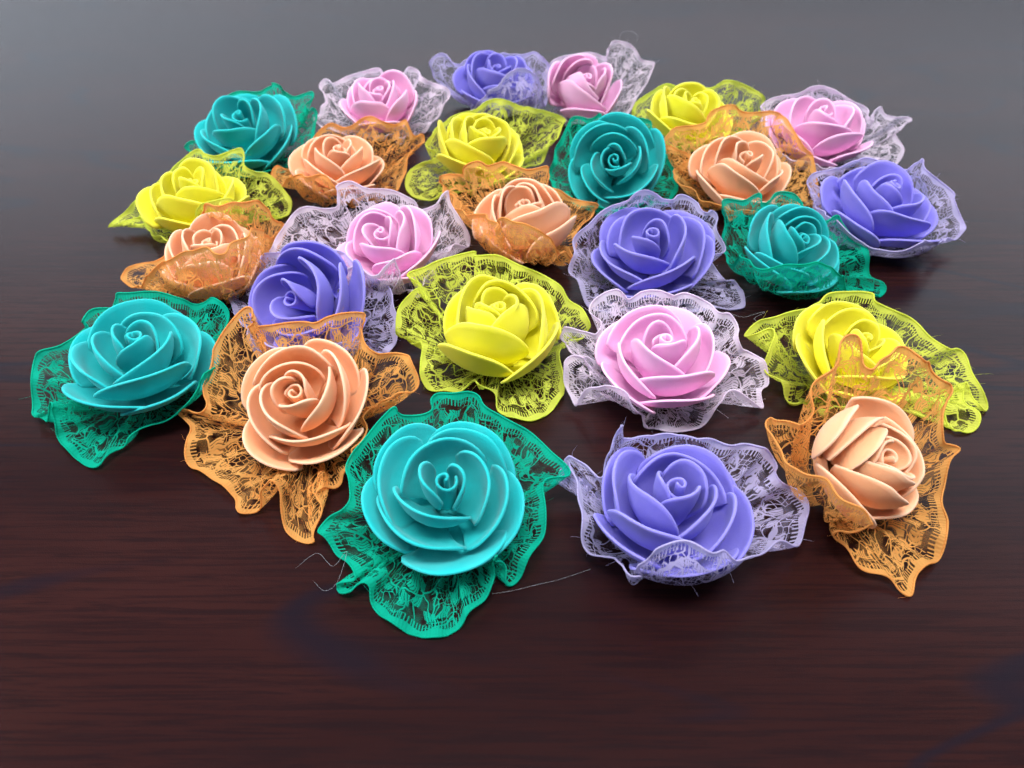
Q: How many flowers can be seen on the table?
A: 26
